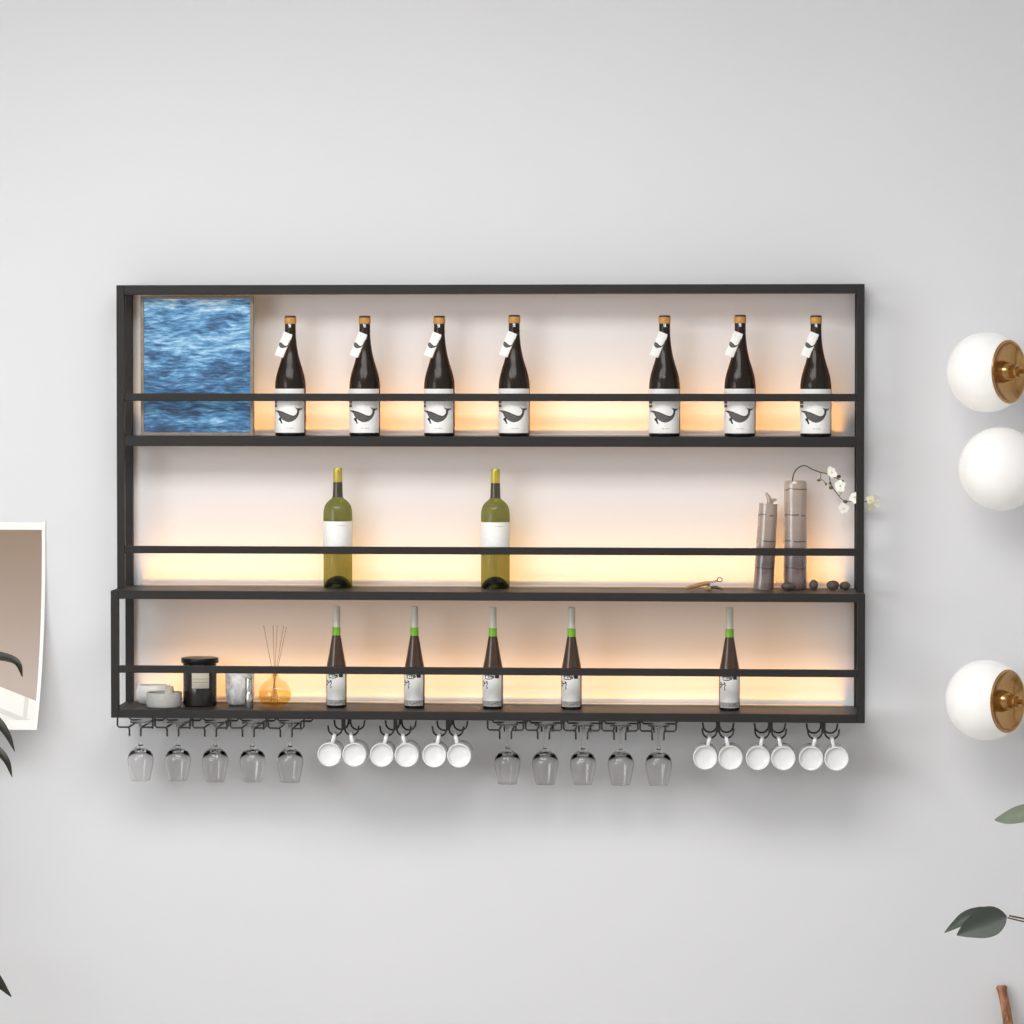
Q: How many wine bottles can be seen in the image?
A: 14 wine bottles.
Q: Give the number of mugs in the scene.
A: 12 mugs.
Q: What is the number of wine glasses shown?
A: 10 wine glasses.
